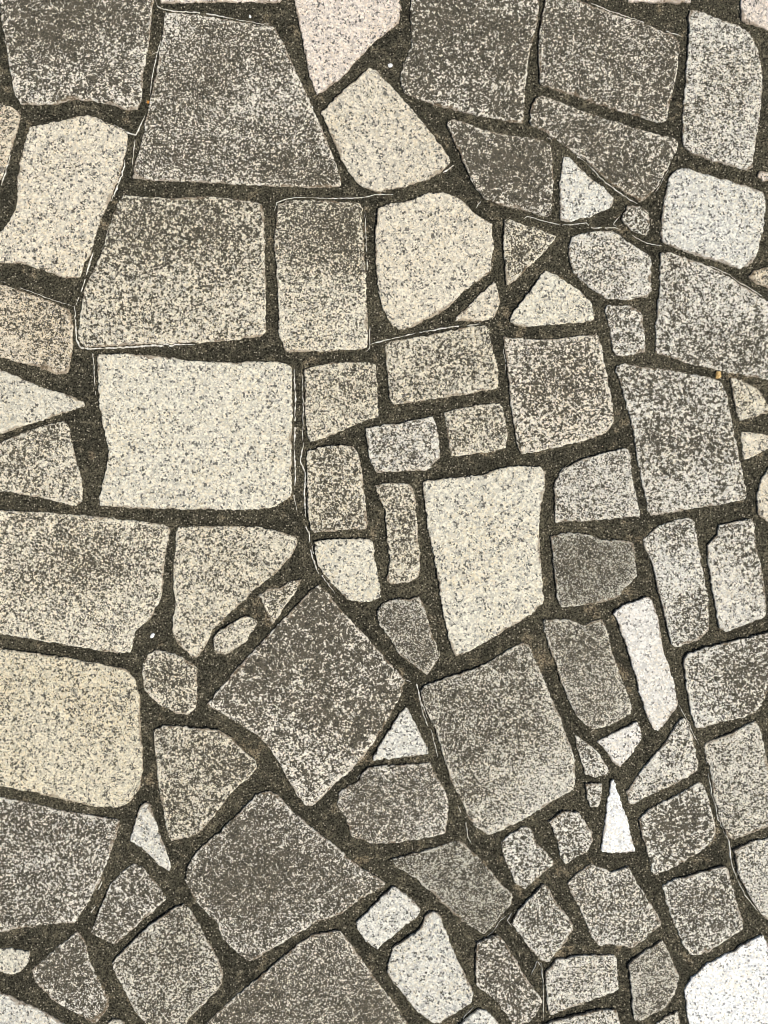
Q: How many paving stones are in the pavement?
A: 97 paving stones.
